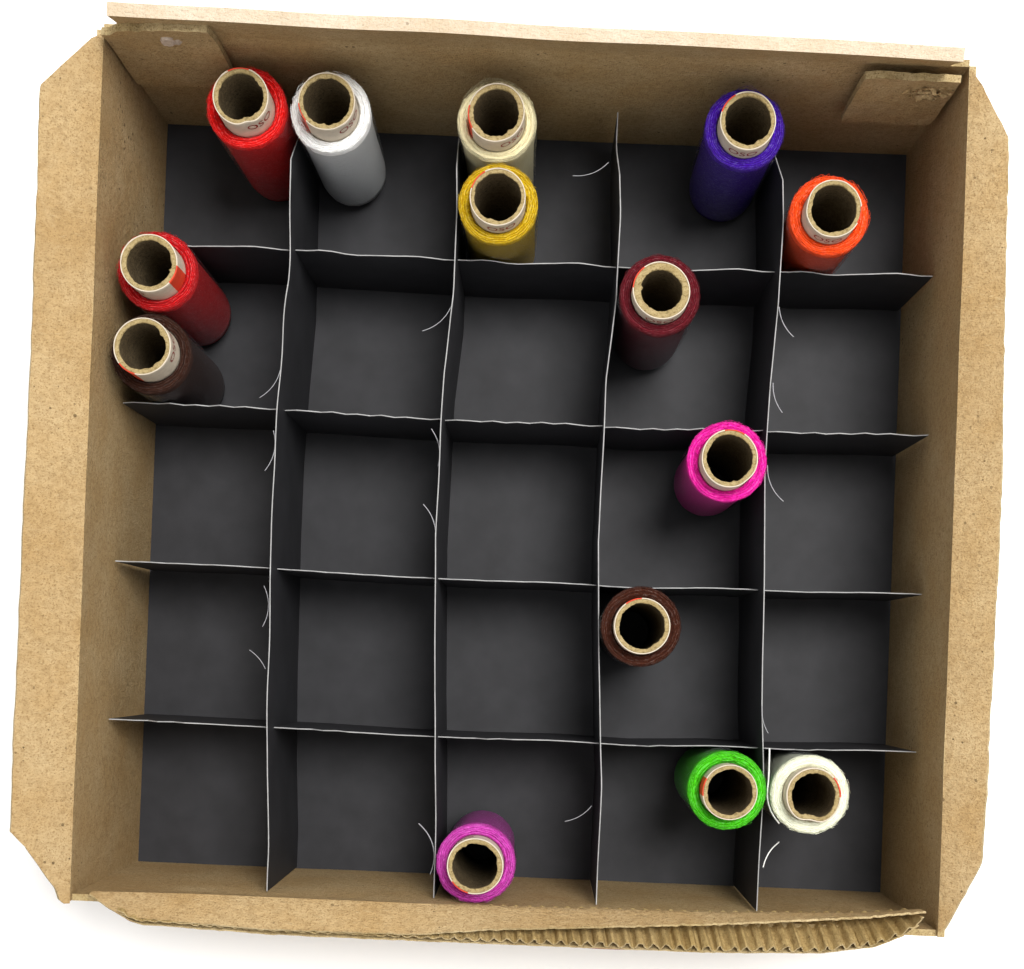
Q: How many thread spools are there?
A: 14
